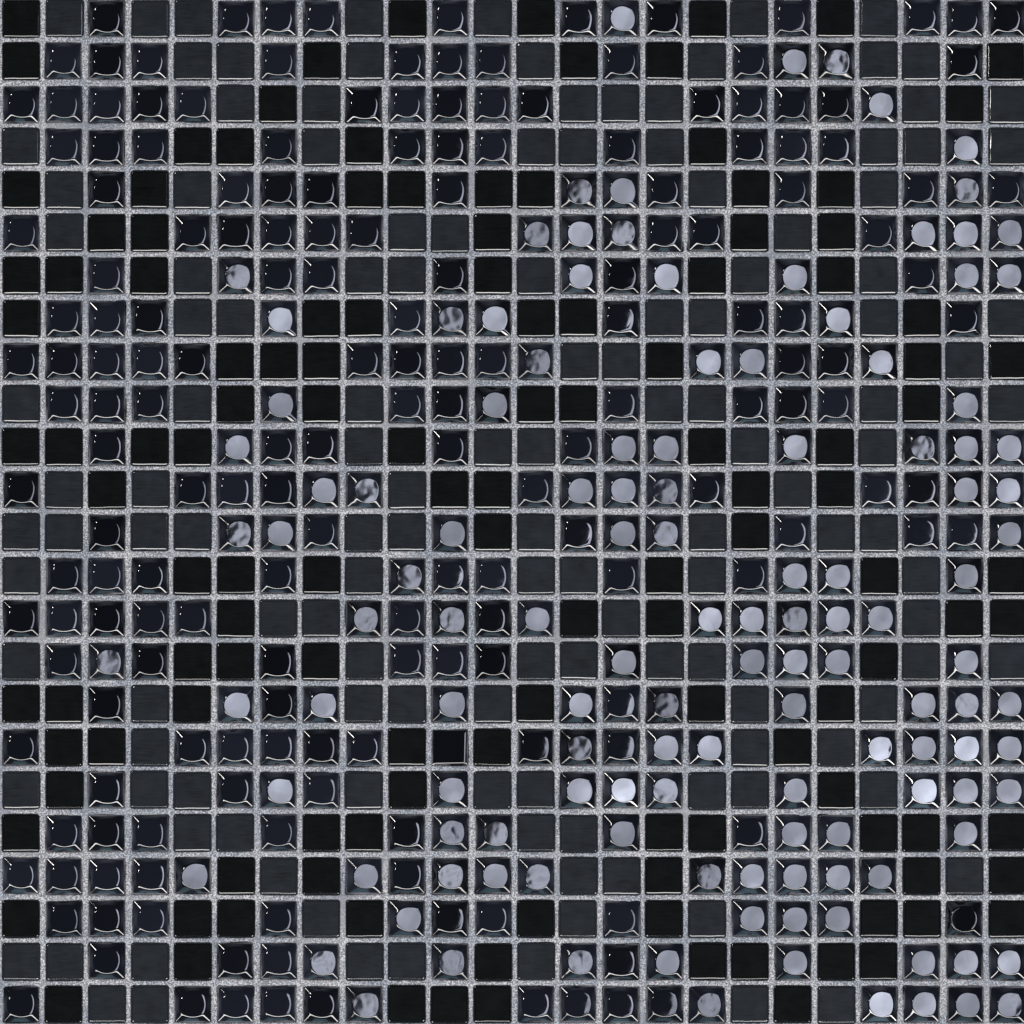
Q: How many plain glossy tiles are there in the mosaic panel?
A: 185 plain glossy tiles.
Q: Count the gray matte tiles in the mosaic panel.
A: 135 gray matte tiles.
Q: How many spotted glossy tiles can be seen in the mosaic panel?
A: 128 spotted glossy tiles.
